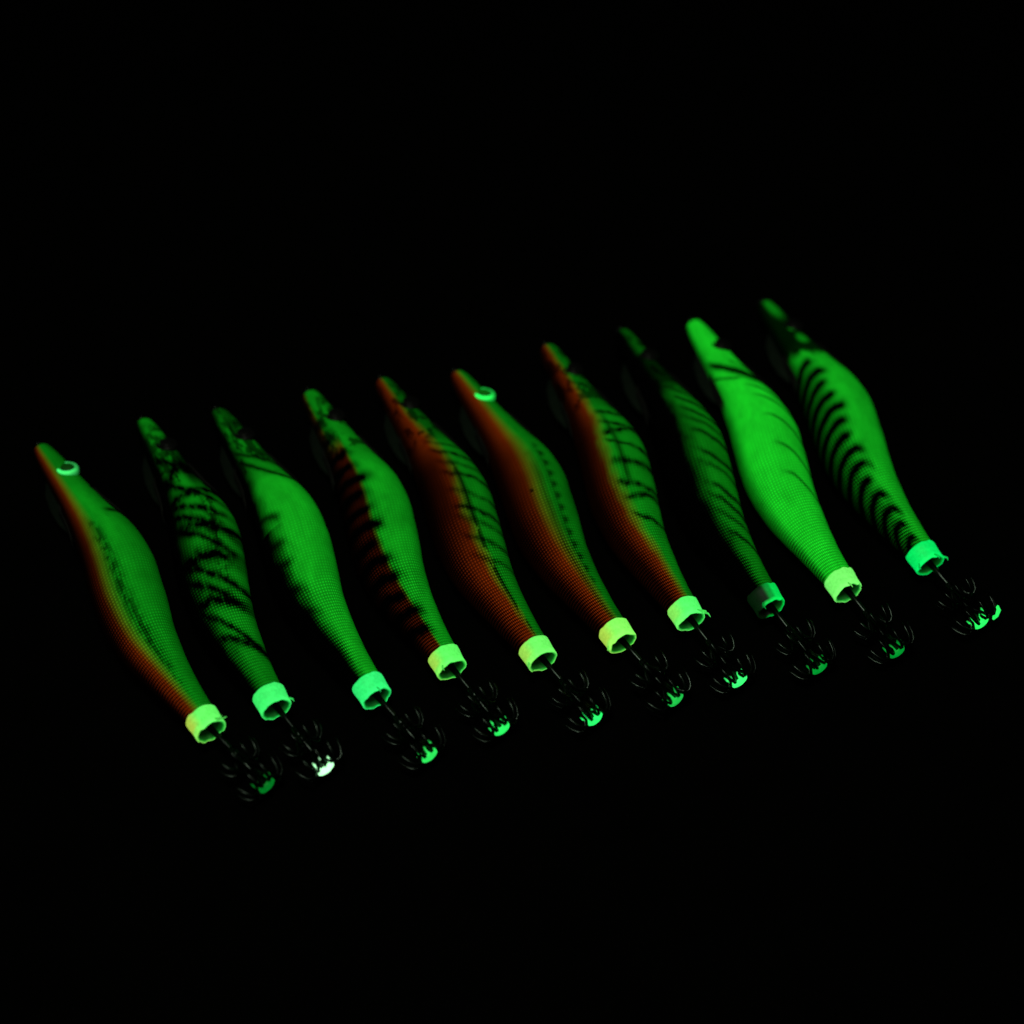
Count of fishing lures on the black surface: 10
